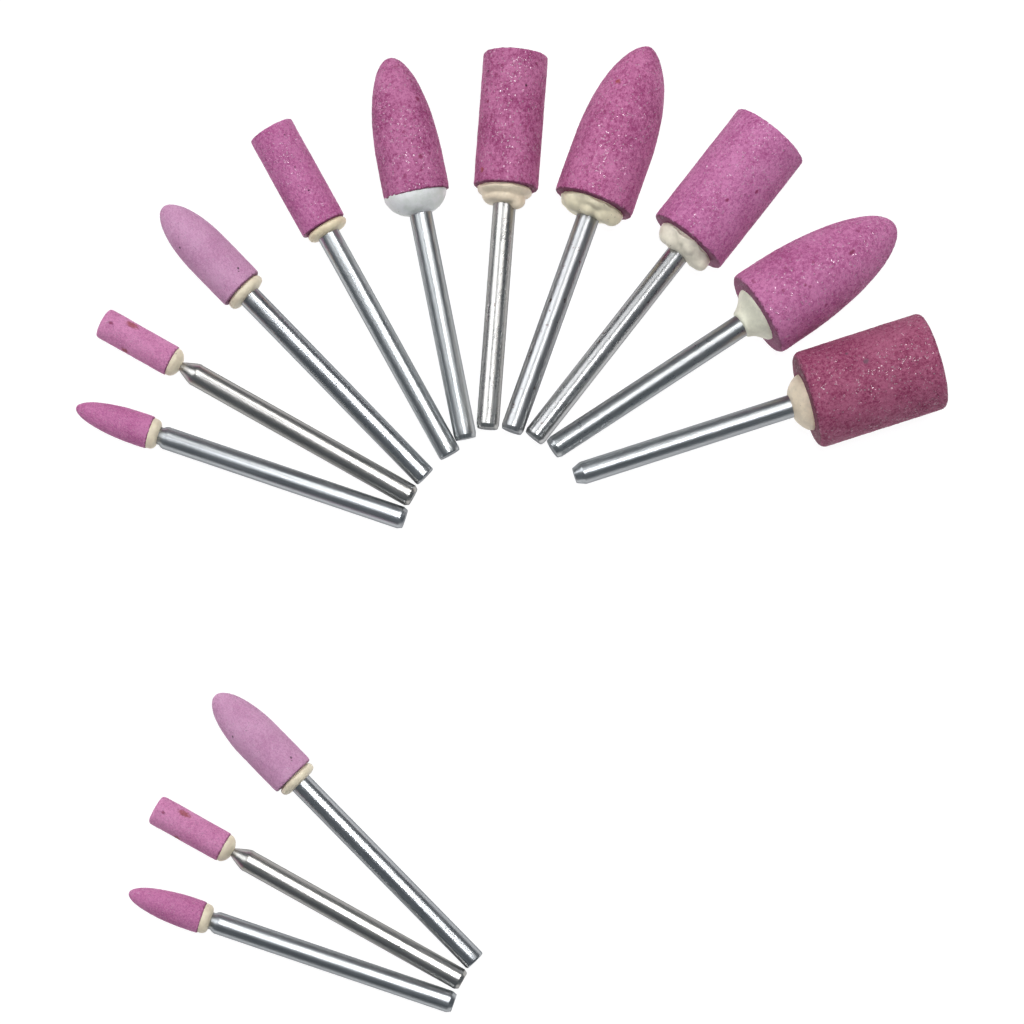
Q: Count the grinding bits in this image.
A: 13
